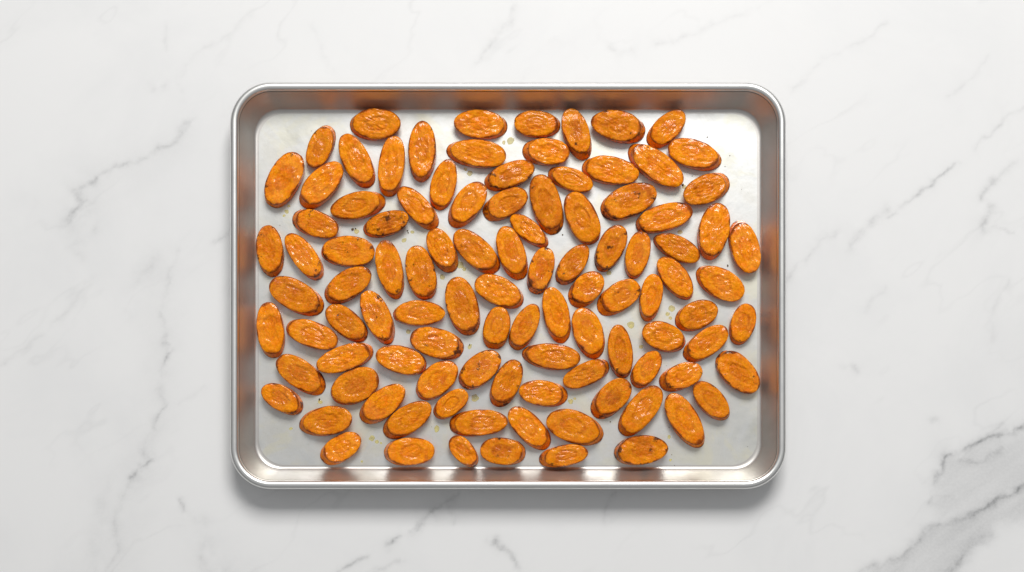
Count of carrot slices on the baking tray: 102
